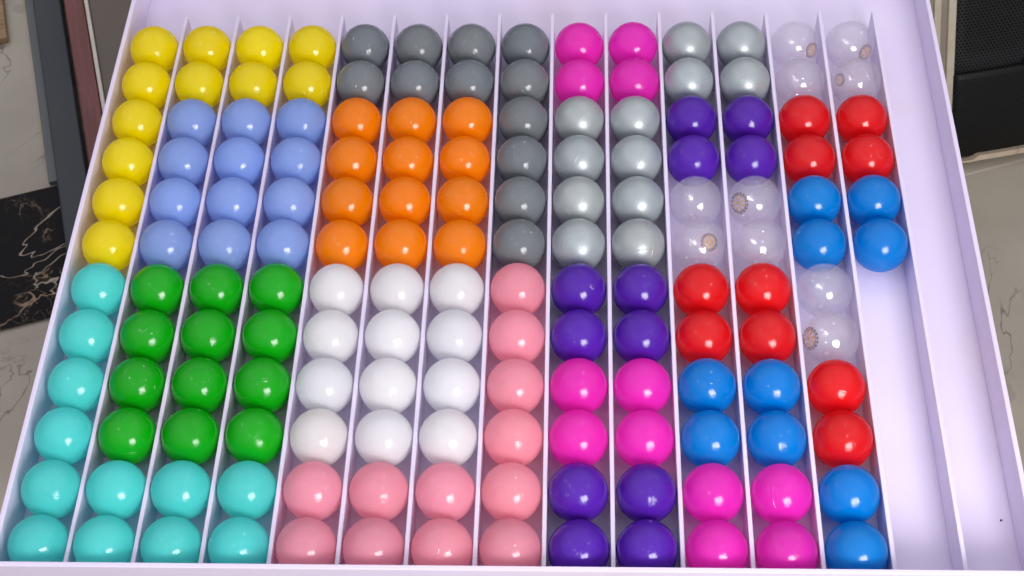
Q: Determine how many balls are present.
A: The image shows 162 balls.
